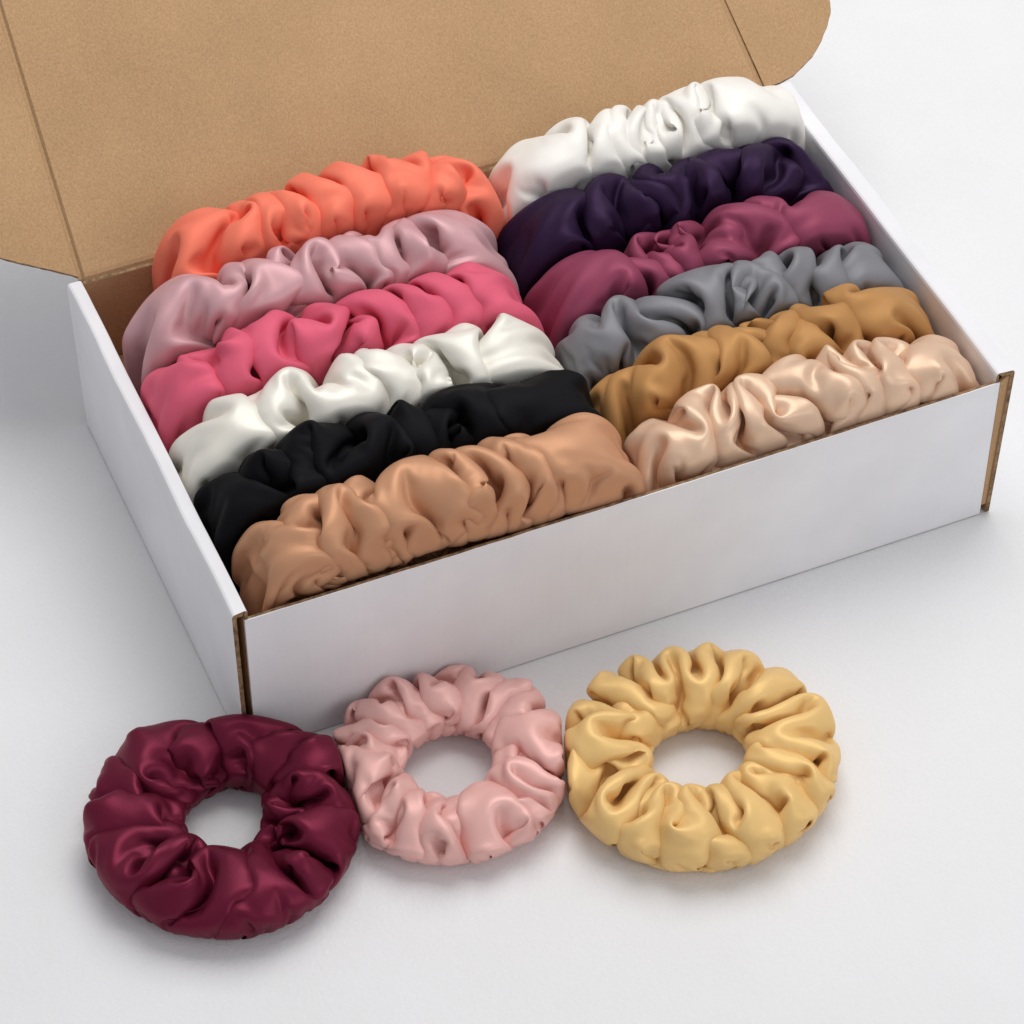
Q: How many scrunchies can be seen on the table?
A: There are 15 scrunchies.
